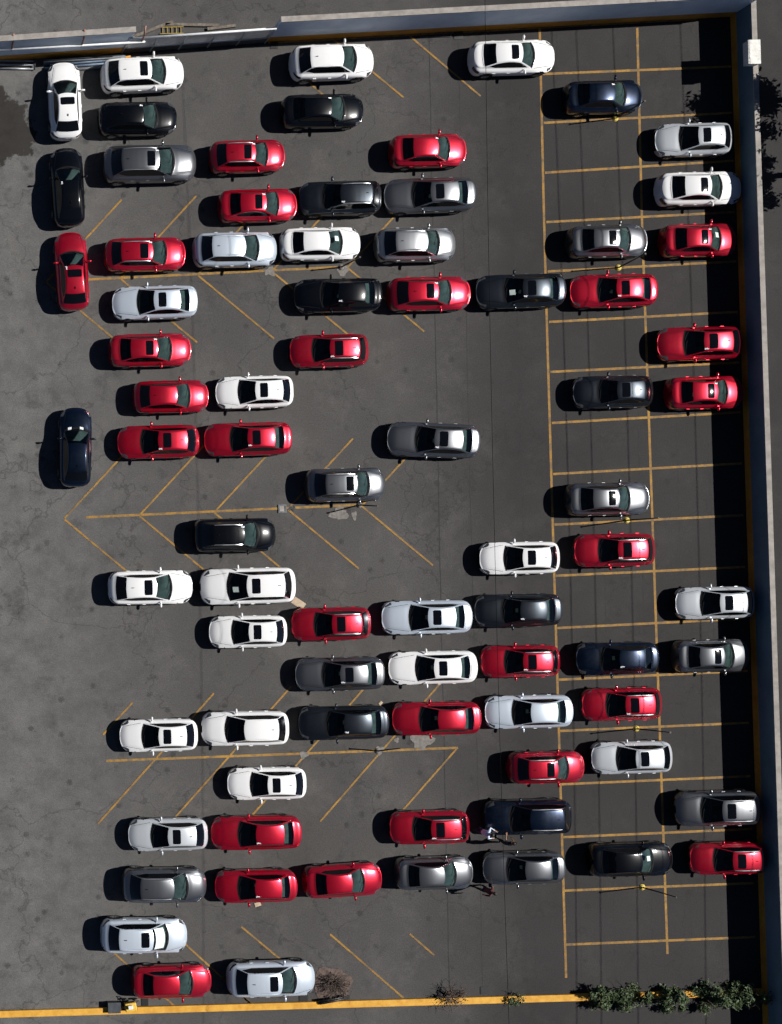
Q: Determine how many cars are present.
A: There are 80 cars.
